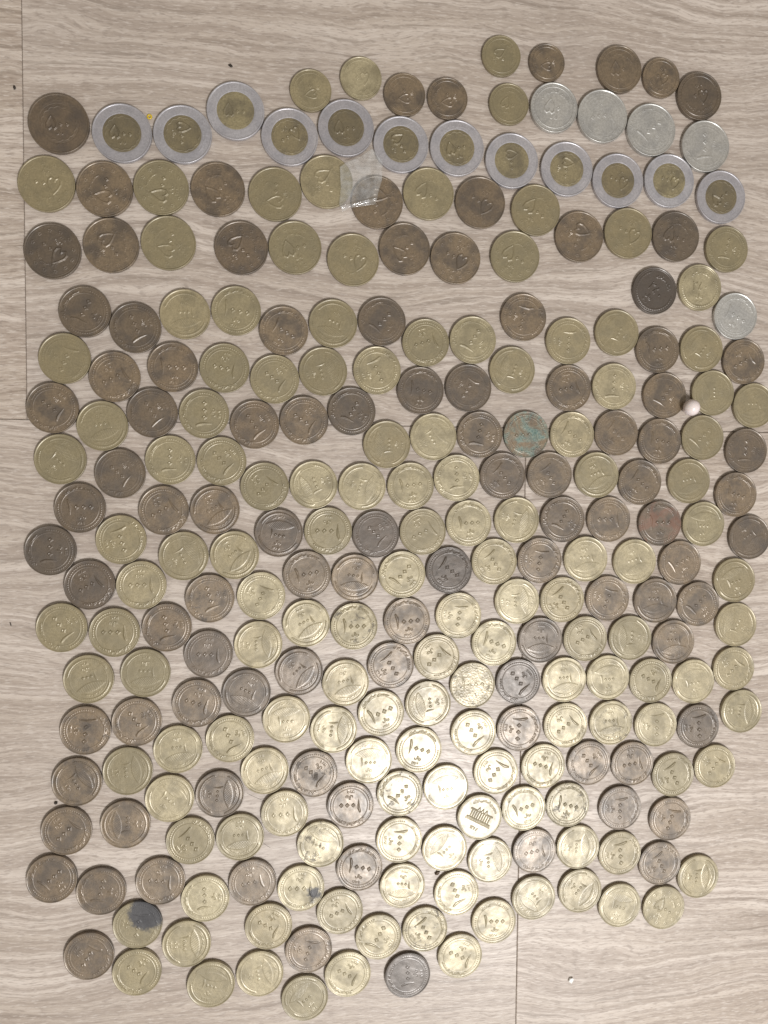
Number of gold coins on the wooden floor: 143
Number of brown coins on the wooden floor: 101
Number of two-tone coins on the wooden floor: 12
